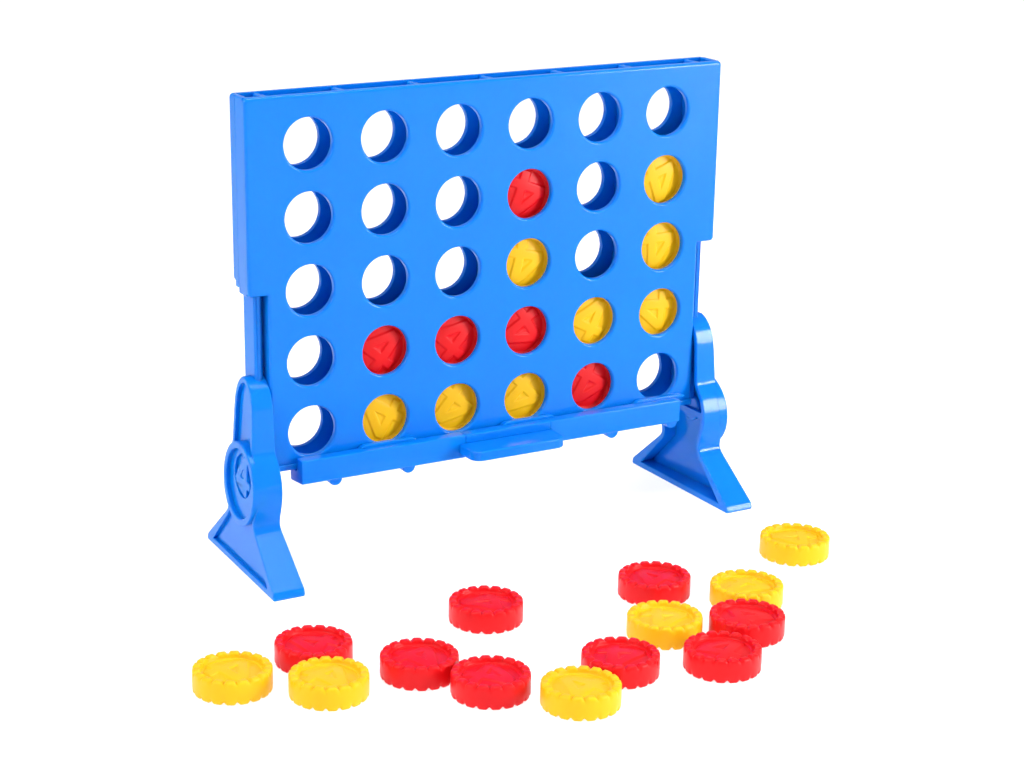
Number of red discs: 13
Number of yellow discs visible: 14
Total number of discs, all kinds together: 27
